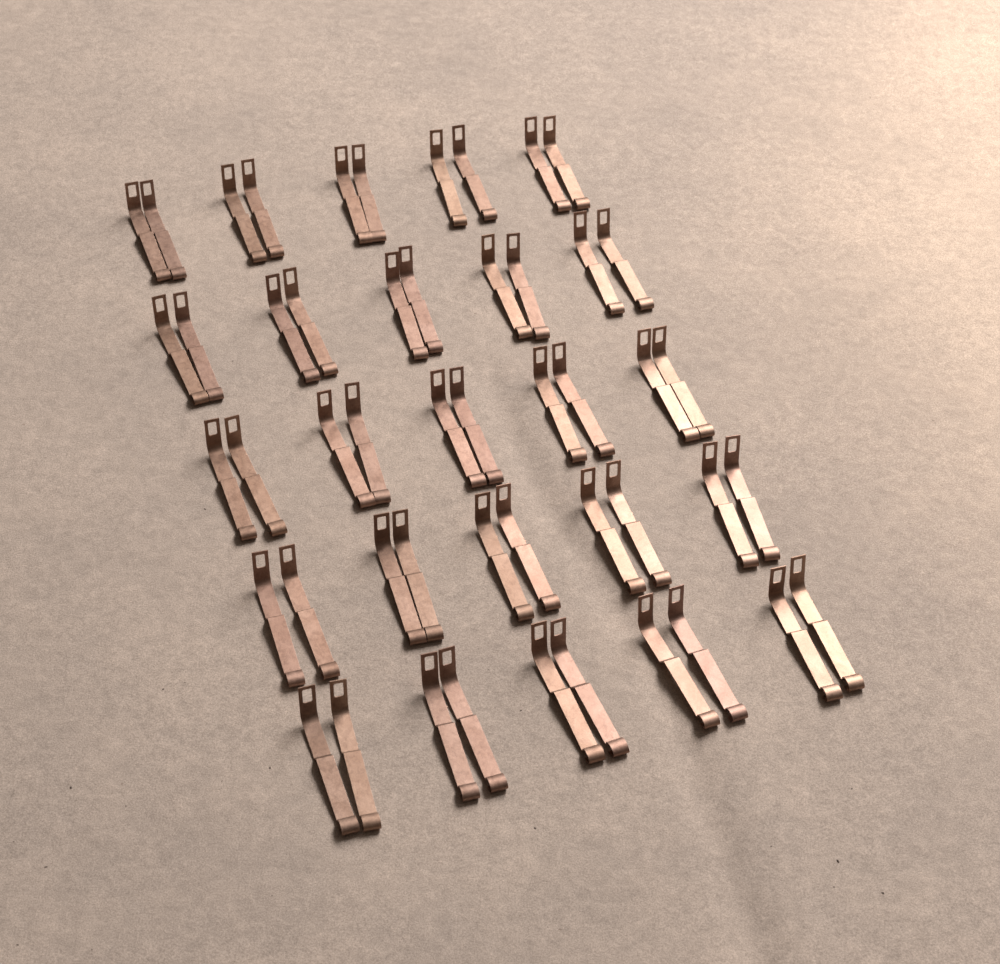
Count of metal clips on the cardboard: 50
